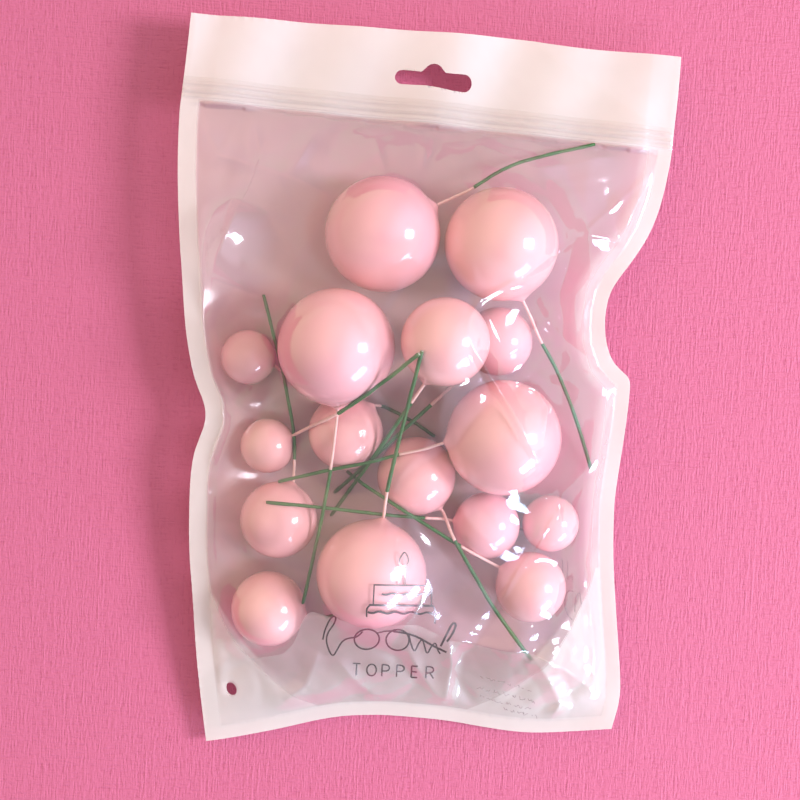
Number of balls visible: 16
